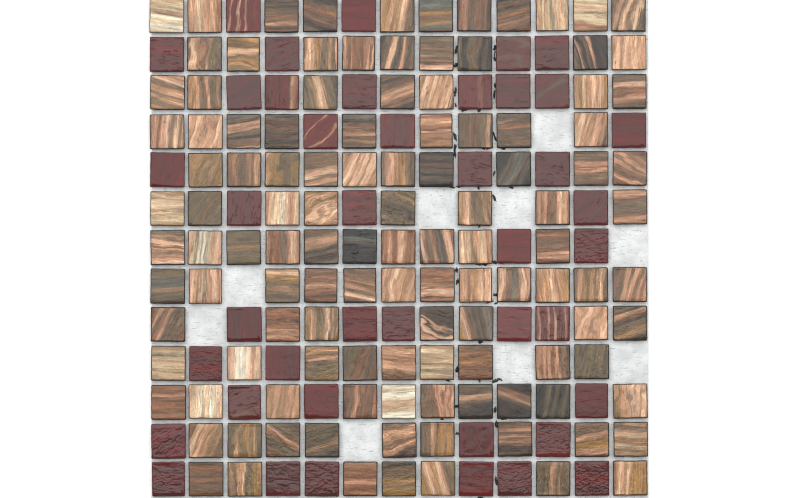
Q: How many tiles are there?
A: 160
